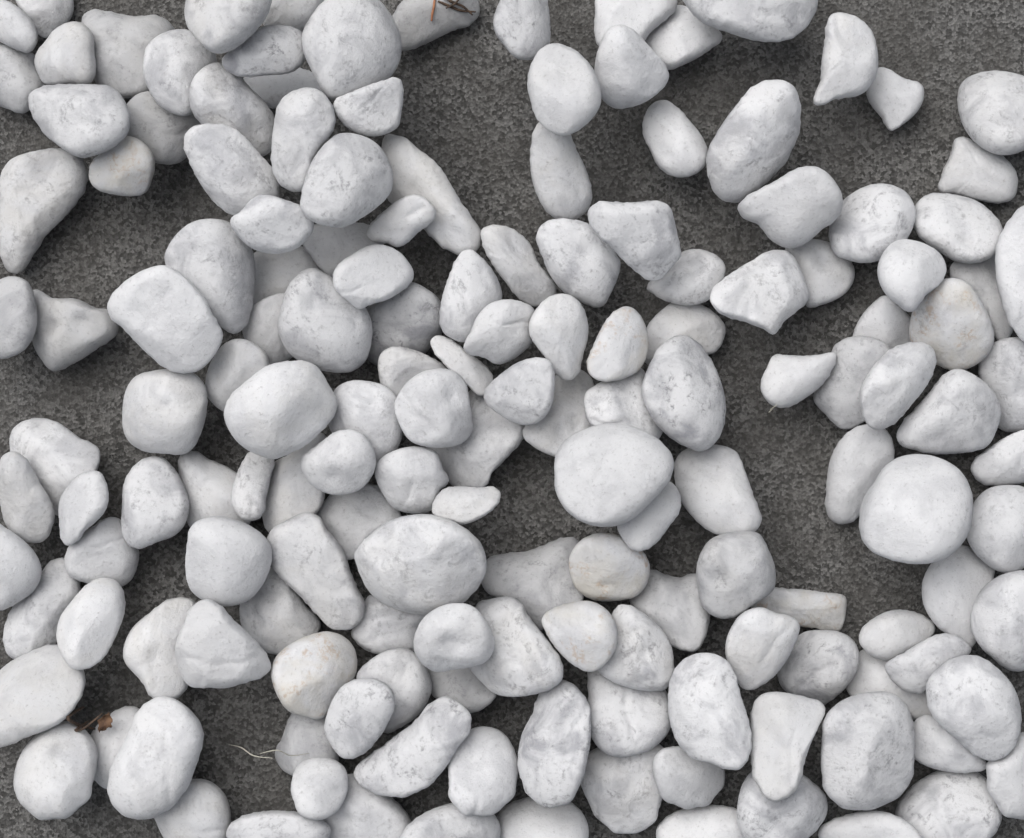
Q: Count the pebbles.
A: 159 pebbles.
